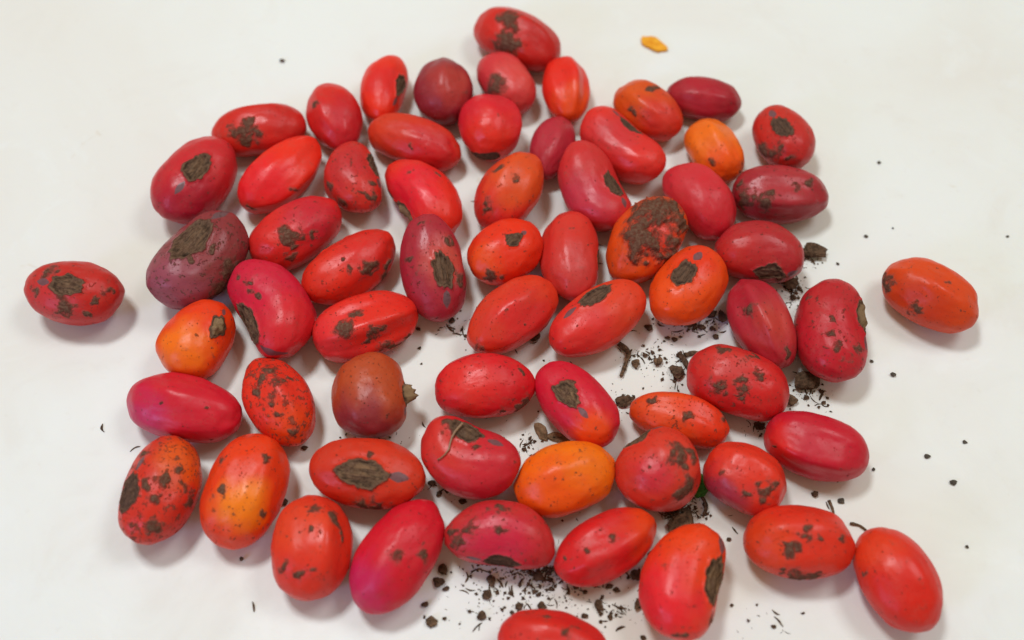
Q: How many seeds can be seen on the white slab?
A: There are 64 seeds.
